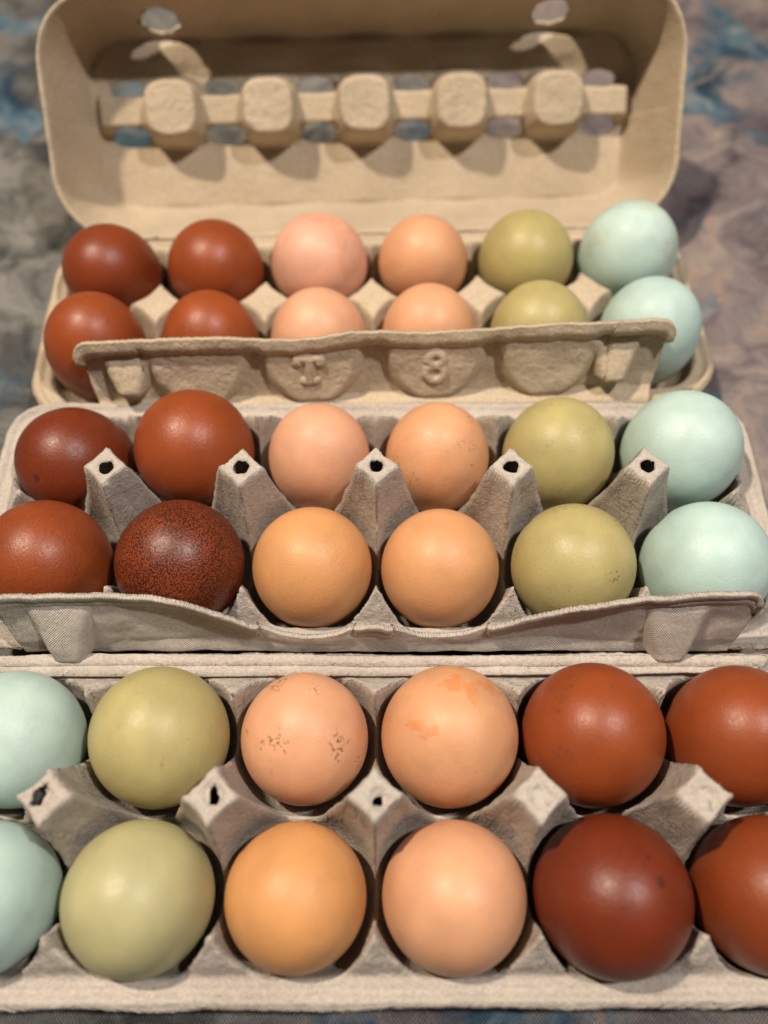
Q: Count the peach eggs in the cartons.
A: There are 12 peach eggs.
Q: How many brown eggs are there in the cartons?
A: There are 12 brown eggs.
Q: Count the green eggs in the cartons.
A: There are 6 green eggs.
